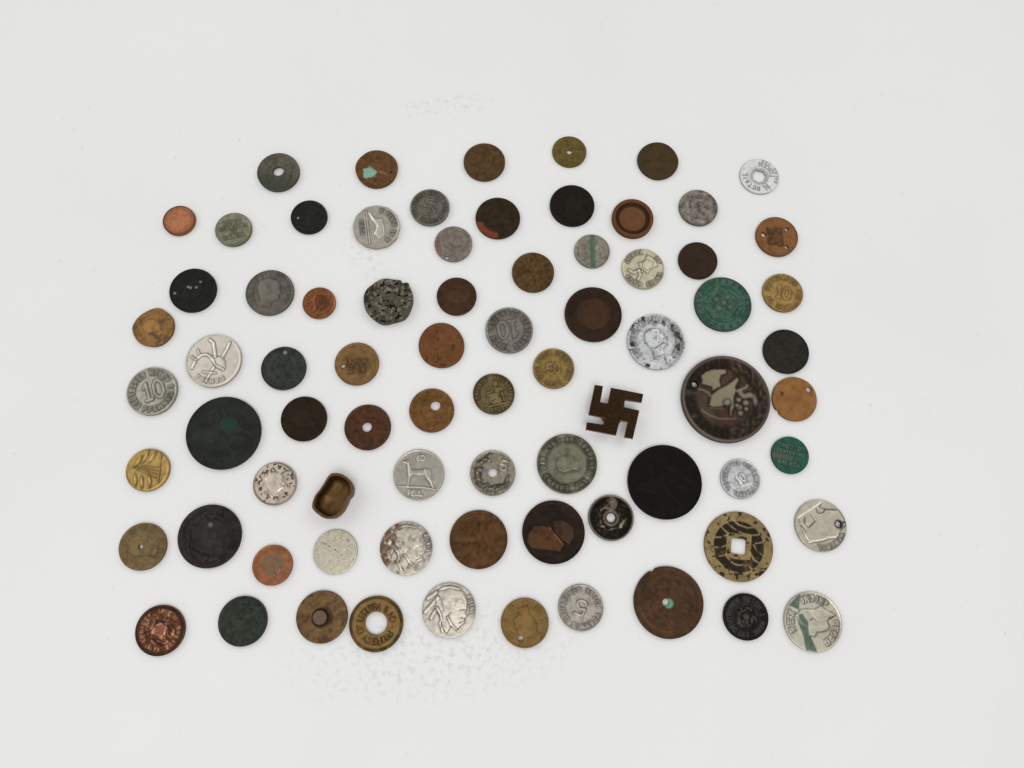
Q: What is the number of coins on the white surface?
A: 74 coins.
